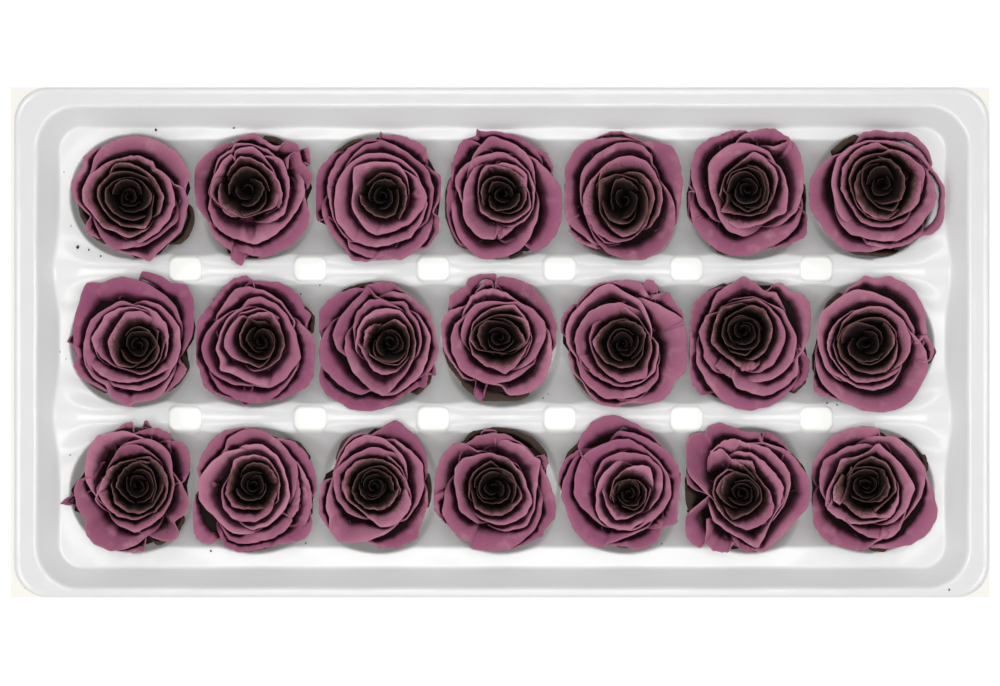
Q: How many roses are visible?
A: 21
